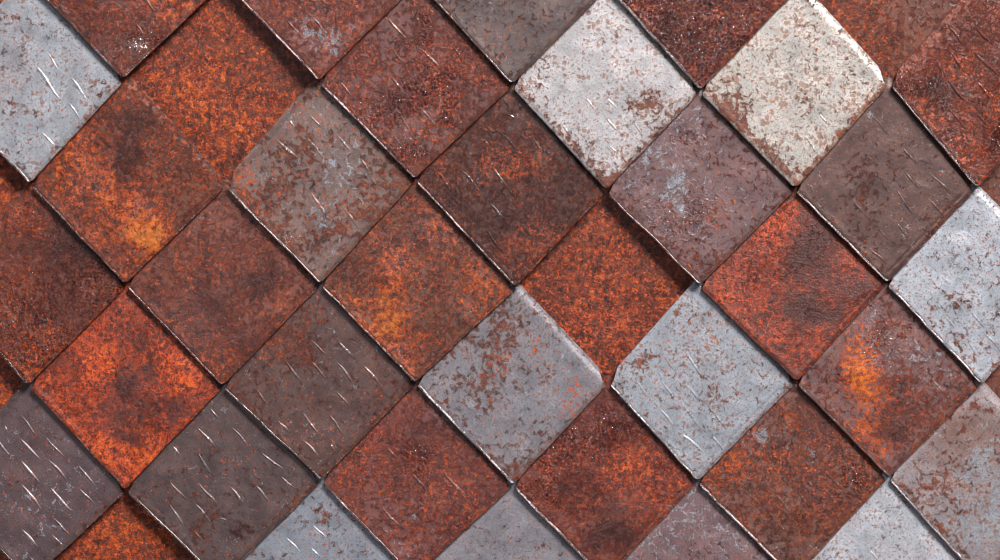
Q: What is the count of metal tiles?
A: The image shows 34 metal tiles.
